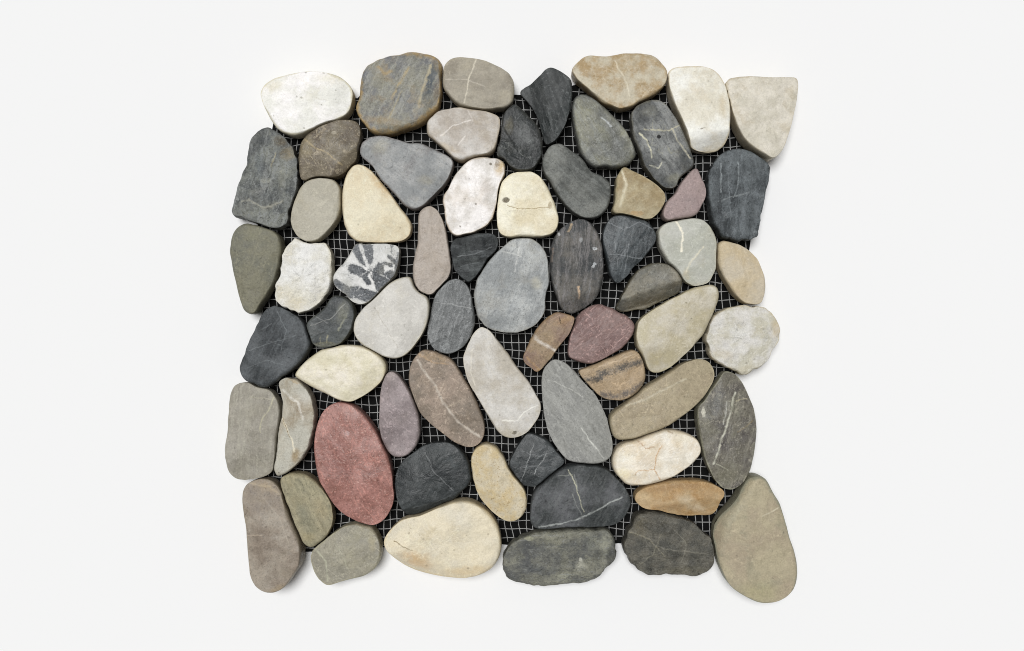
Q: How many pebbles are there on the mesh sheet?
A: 65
